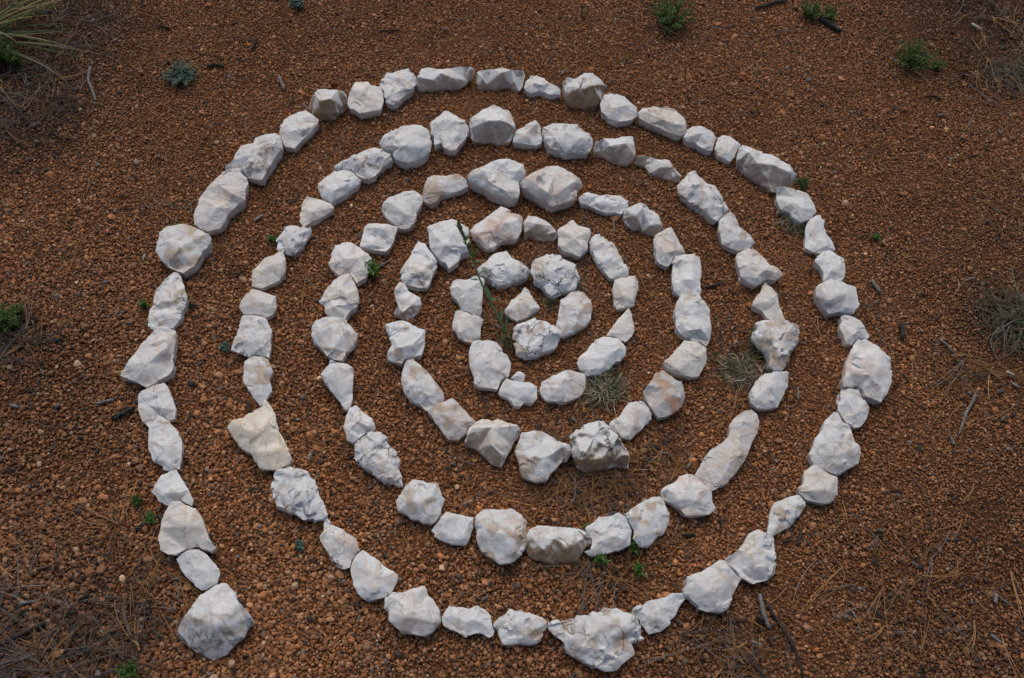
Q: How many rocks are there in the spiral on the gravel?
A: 120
